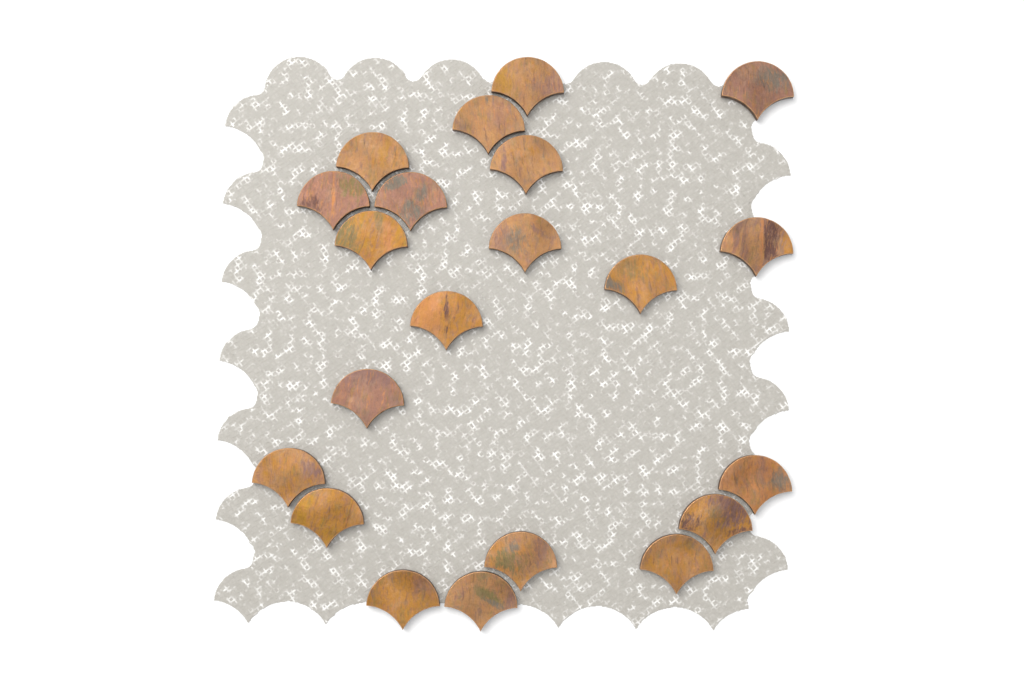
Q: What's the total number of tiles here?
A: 21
